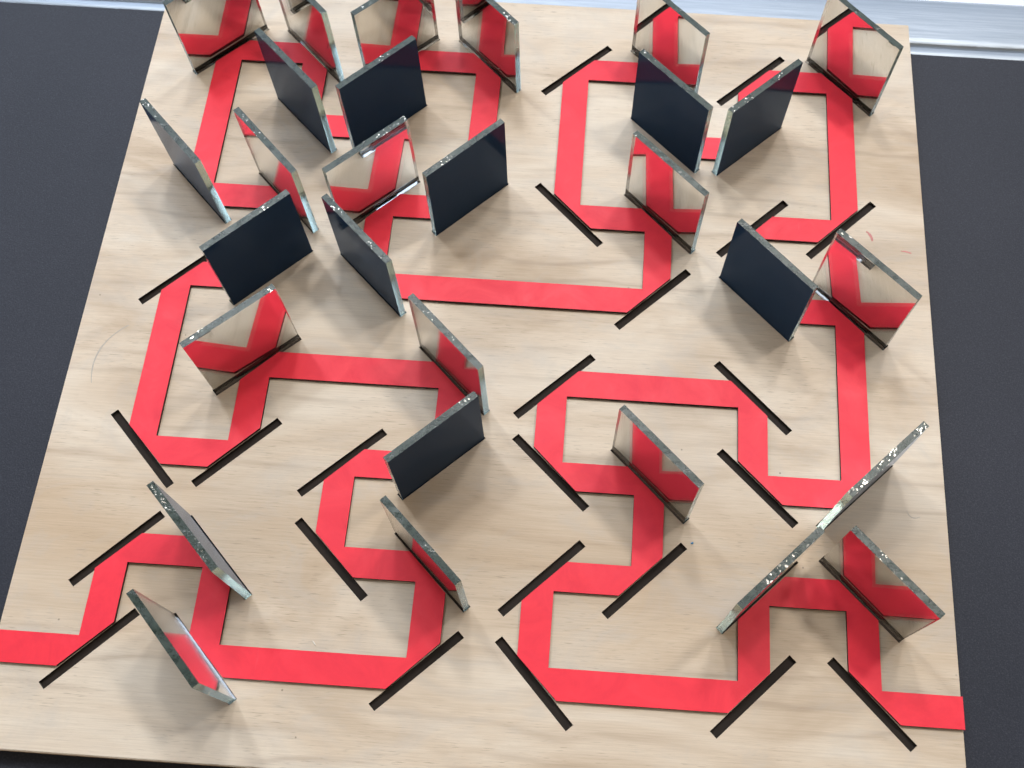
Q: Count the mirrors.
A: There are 29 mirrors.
